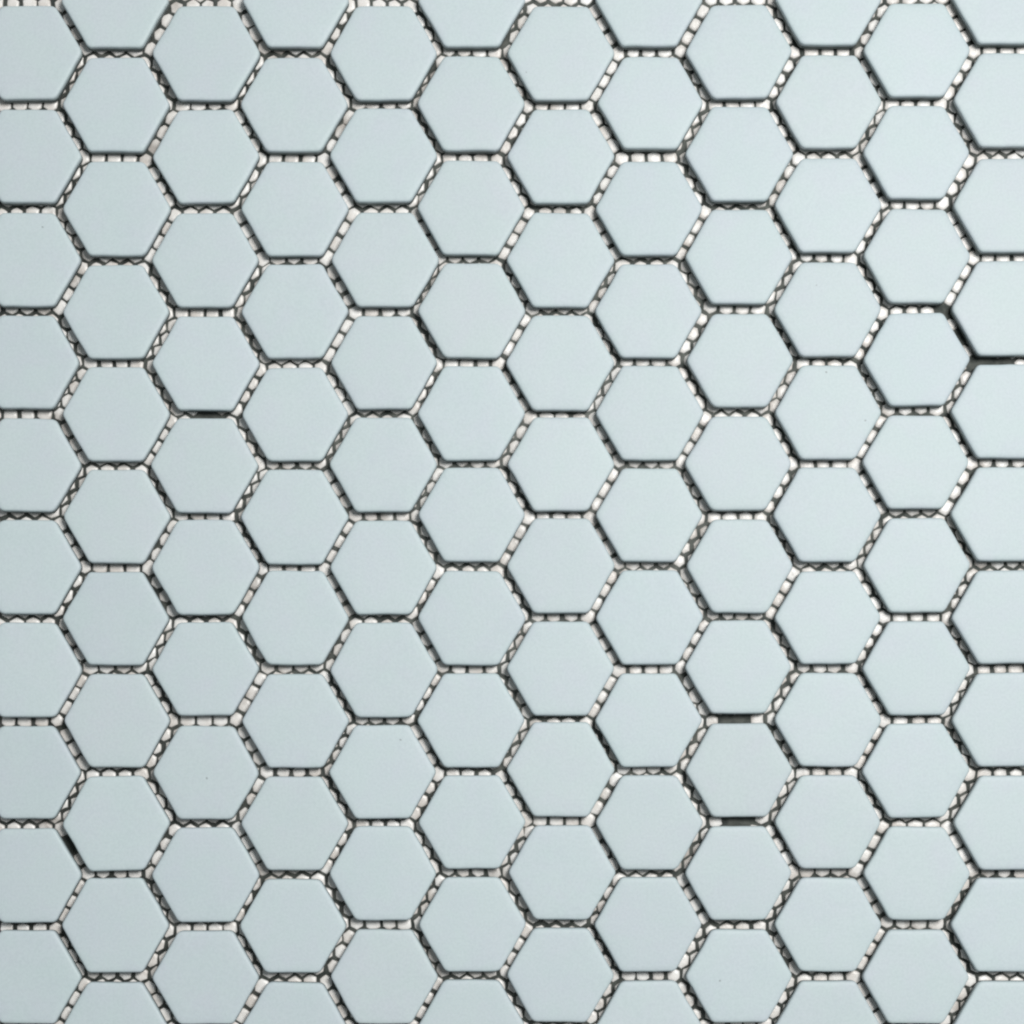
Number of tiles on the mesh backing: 126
